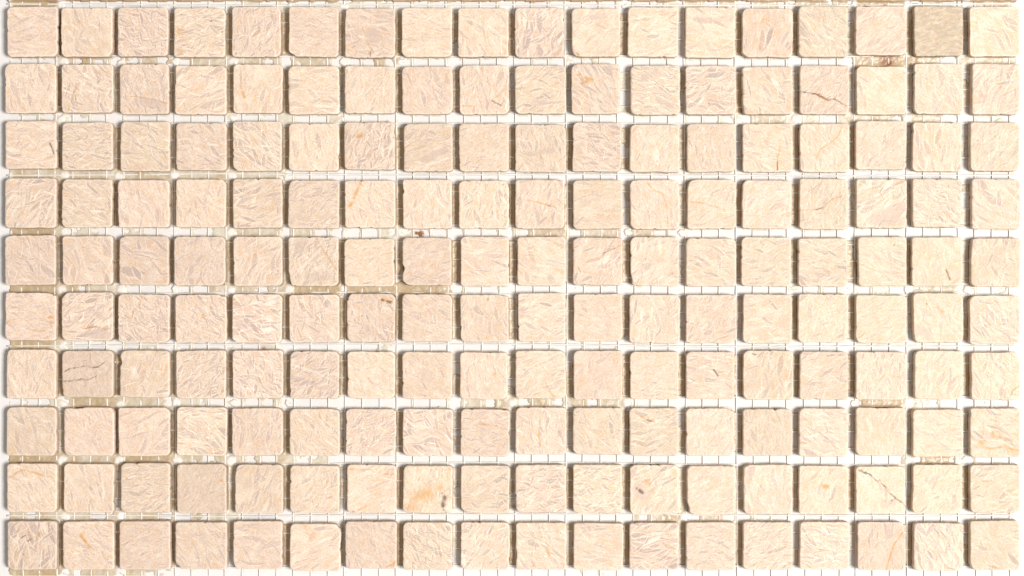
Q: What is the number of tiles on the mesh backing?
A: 180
